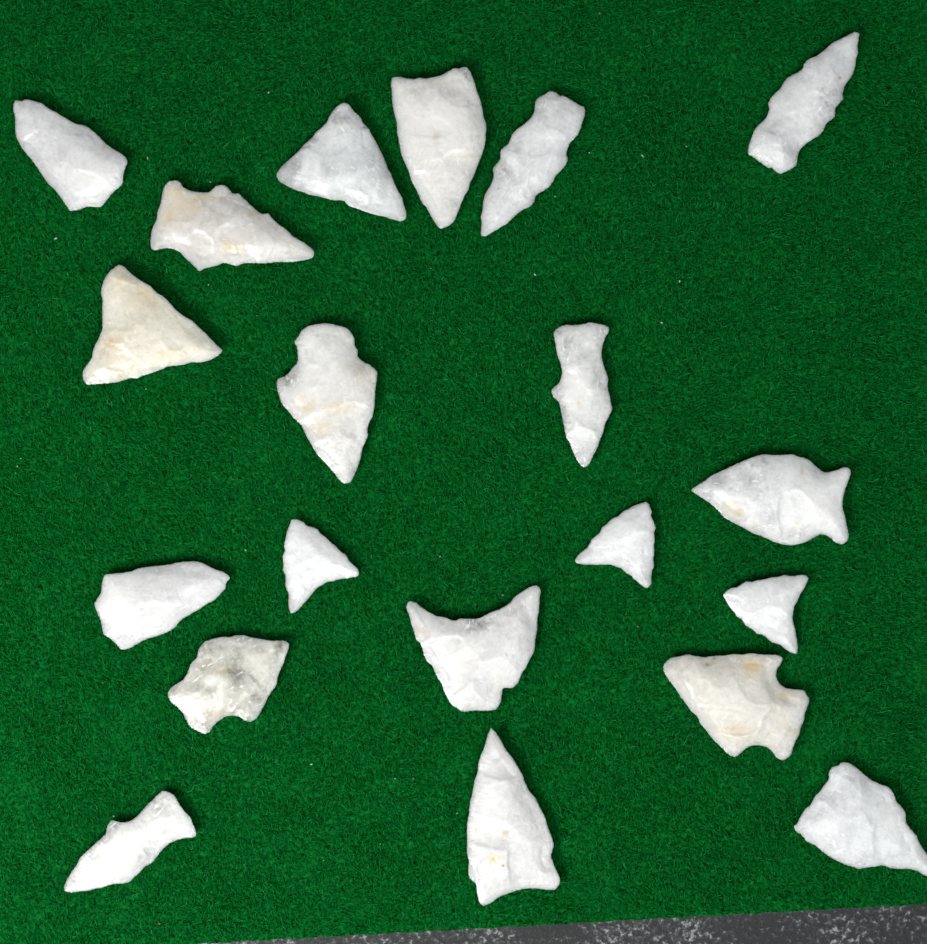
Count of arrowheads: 20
